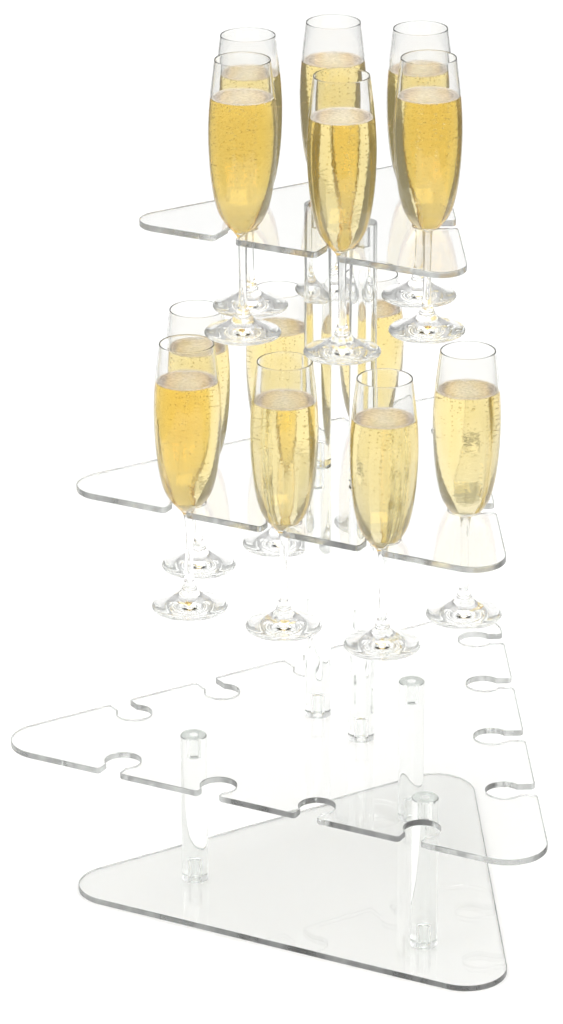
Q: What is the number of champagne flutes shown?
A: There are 13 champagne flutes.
